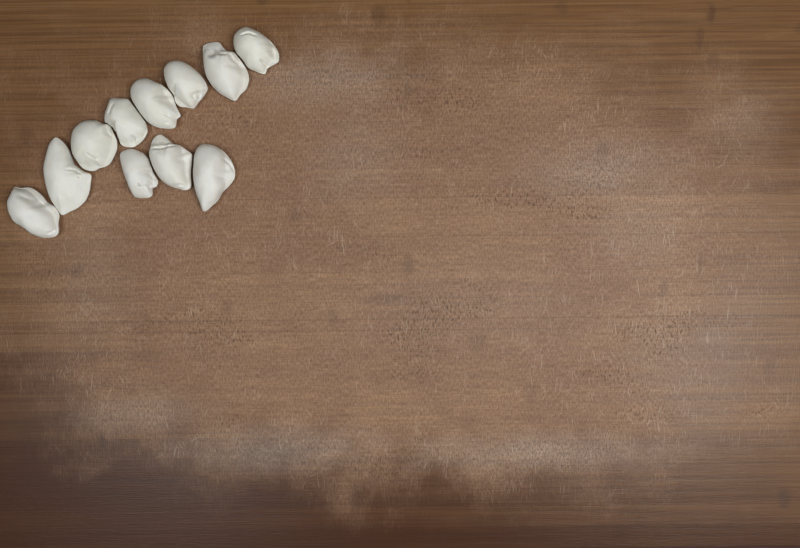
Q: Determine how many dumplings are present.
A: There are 11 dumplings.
